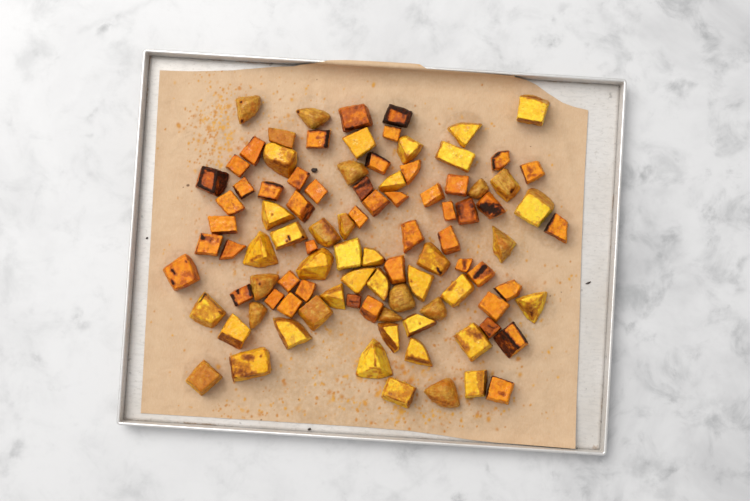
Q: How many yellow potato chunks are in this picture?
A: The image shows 49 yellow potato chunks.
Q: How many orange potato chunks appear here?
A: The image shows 49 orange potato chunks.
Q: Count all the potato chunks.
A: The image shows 98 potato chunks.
